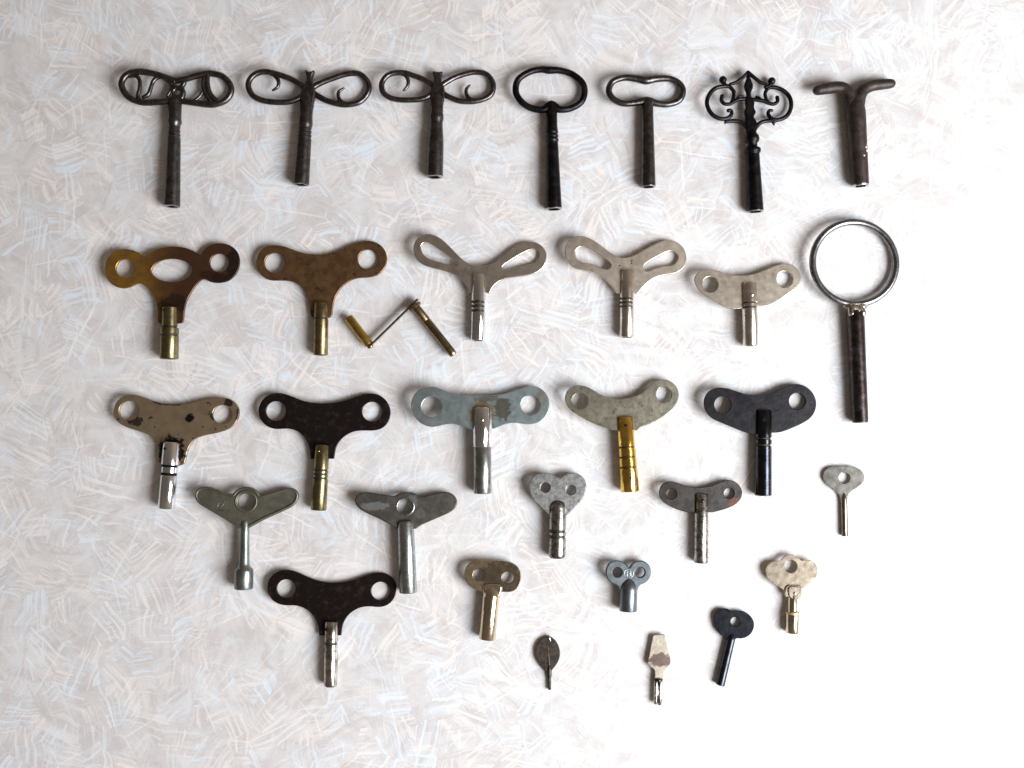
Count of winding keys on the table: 31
